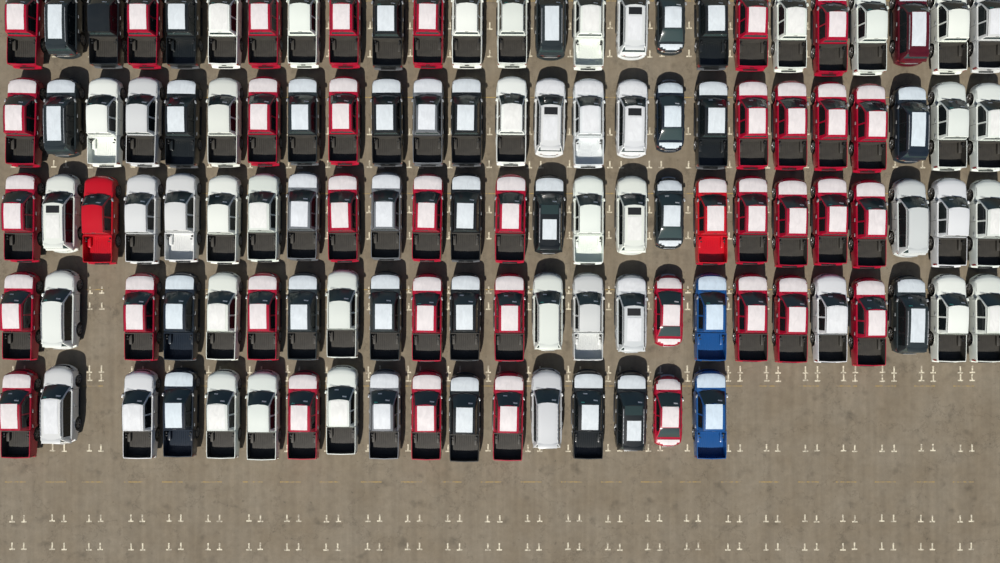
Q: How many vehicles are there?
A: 116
